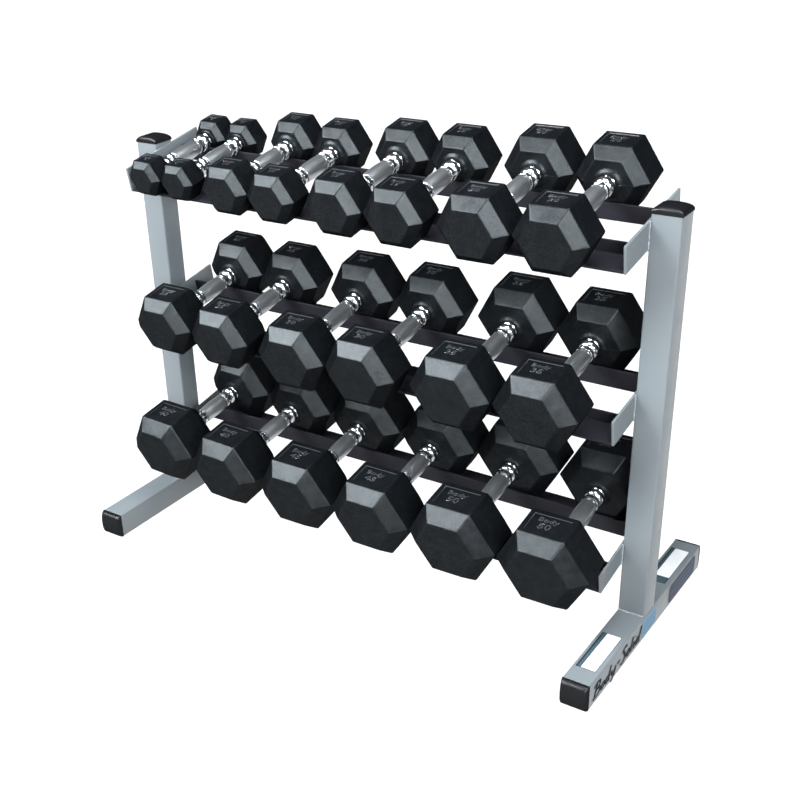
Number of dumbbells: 20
